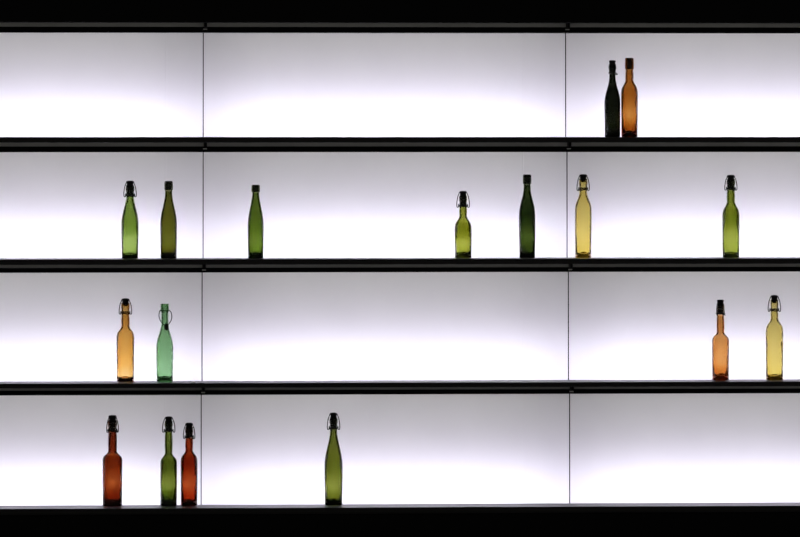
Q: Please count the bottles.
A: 17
